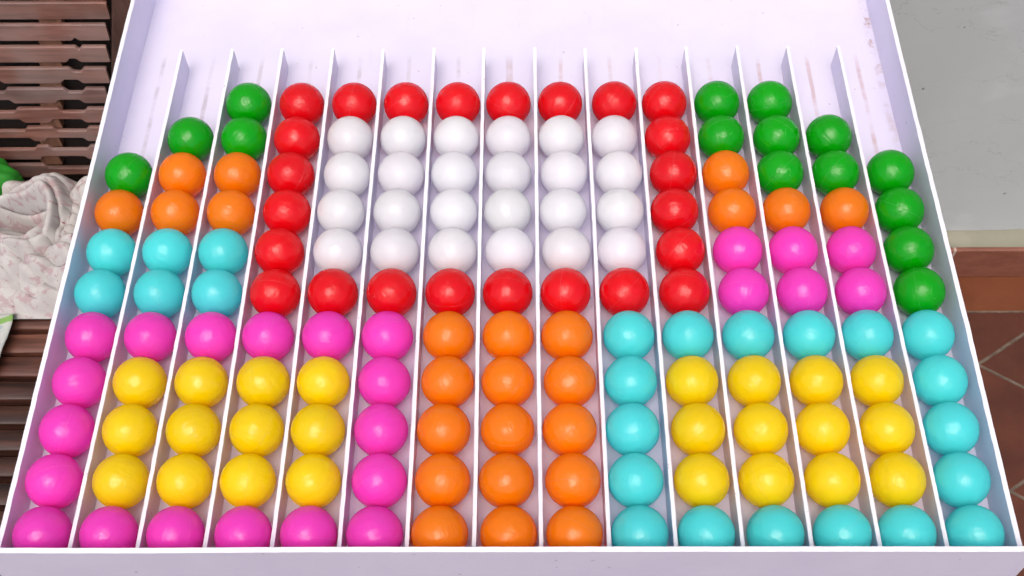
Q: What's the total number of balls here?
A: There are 159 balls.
